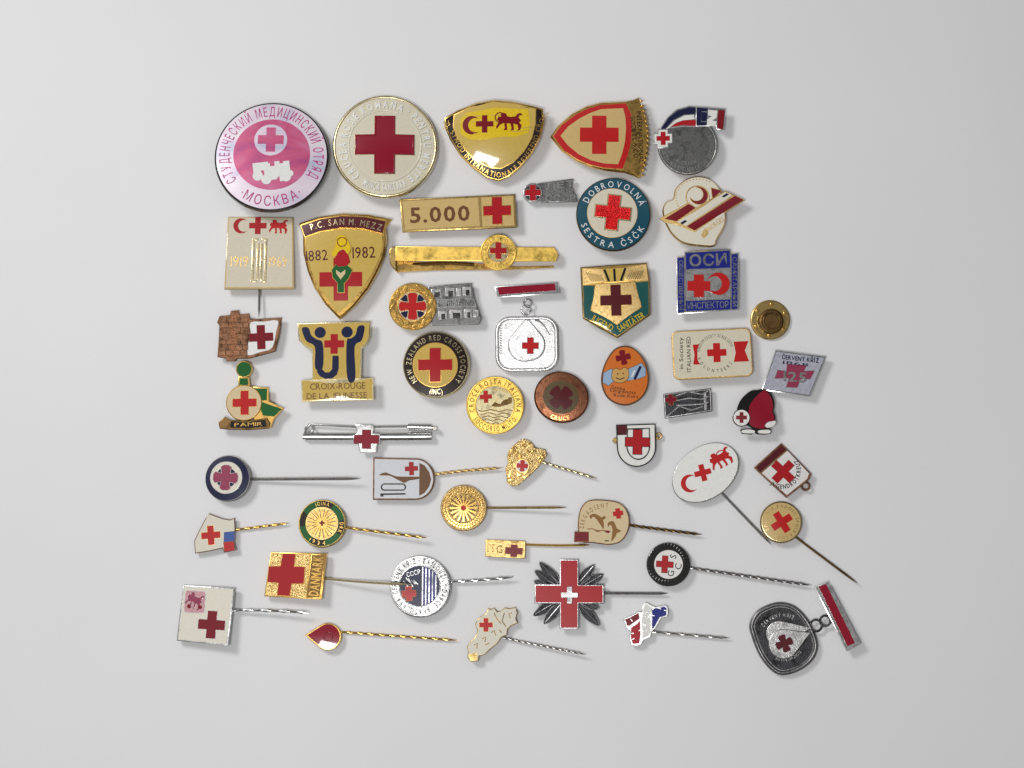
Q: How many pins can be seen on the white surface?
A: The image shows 48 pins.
